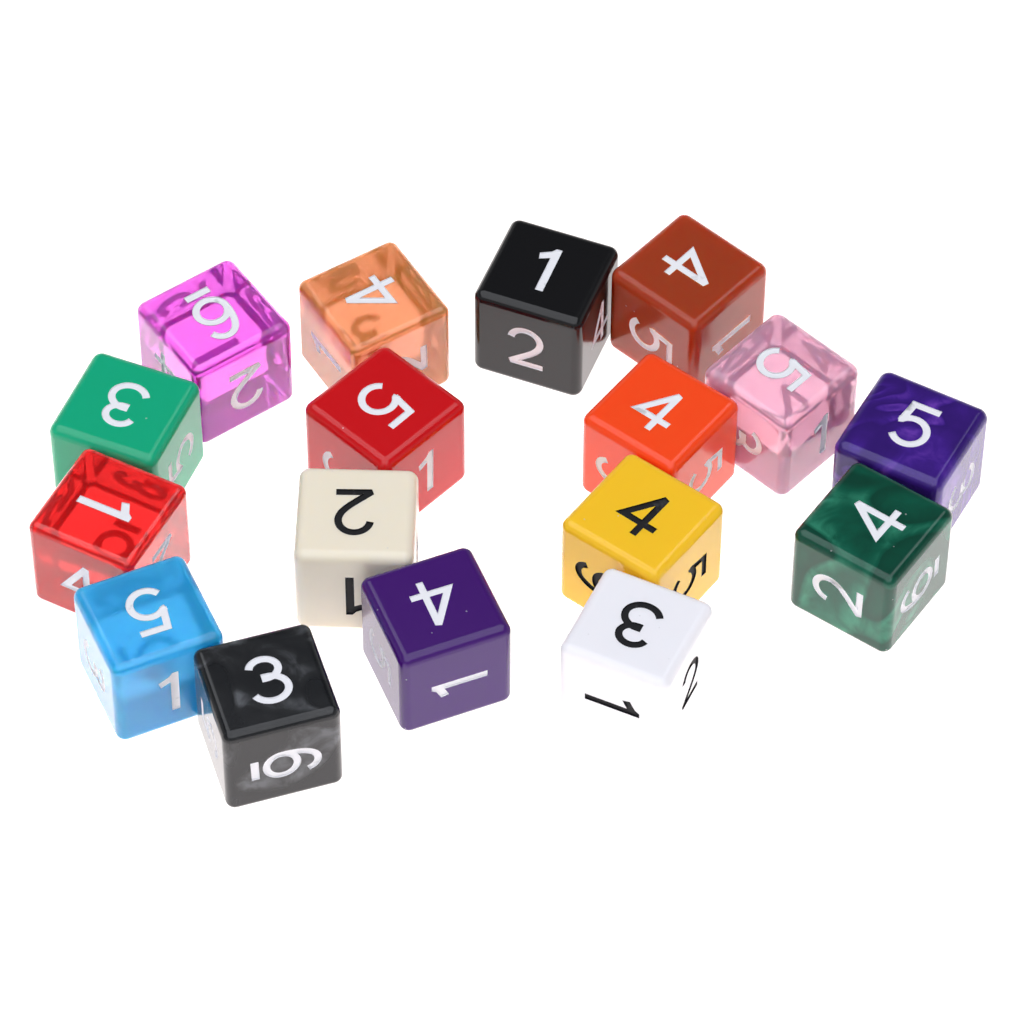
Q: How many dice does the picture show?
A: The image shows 17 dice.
